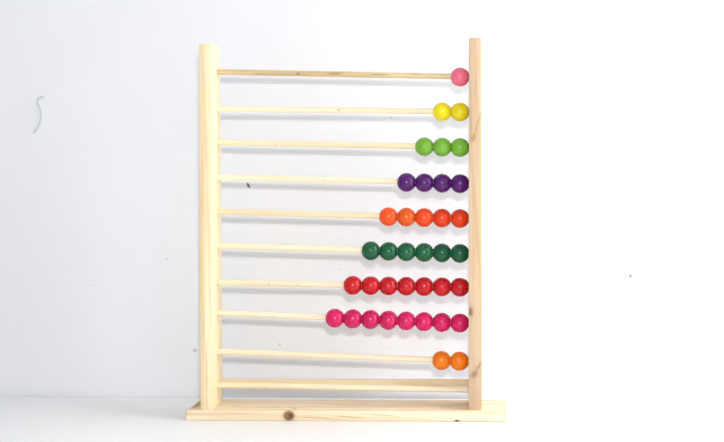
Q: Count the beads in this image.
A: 38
